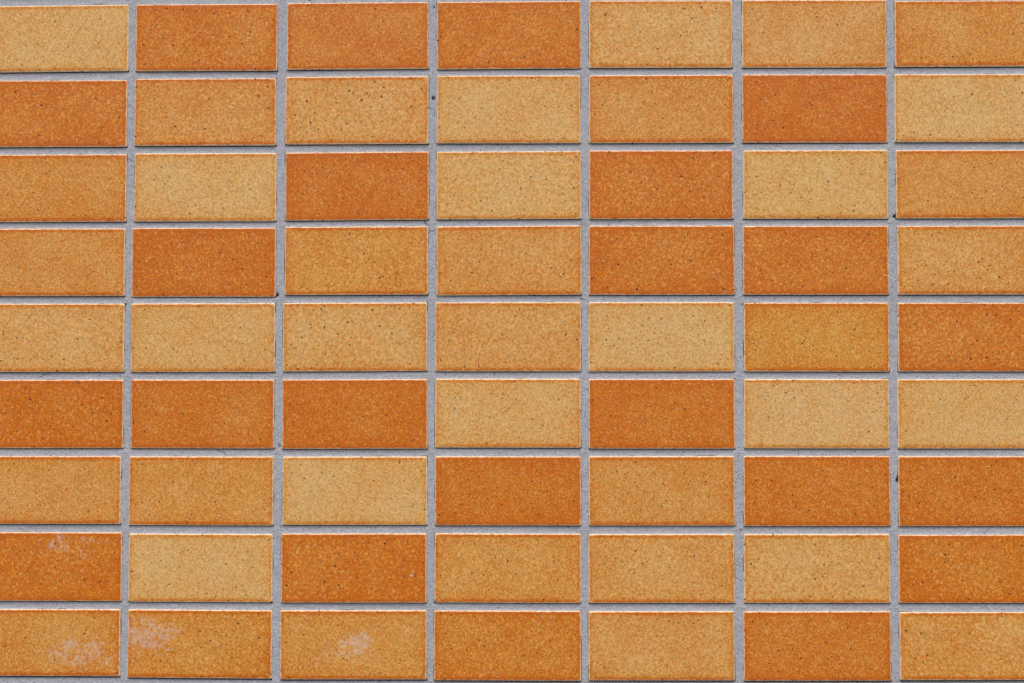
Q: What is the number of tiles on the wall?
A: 63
